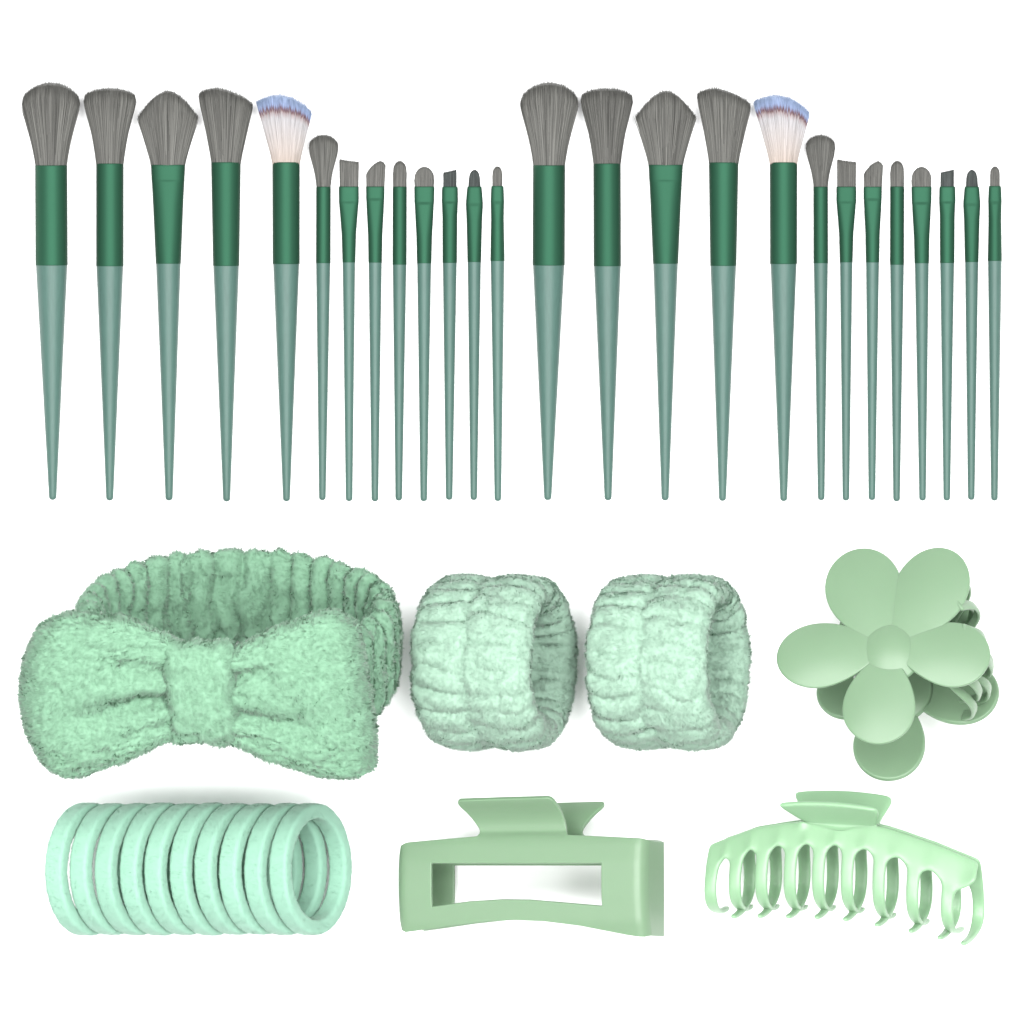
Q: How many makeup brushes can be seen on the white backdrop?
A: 26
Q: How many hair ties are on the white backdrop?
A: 10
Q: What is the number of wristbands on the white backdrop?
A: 2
